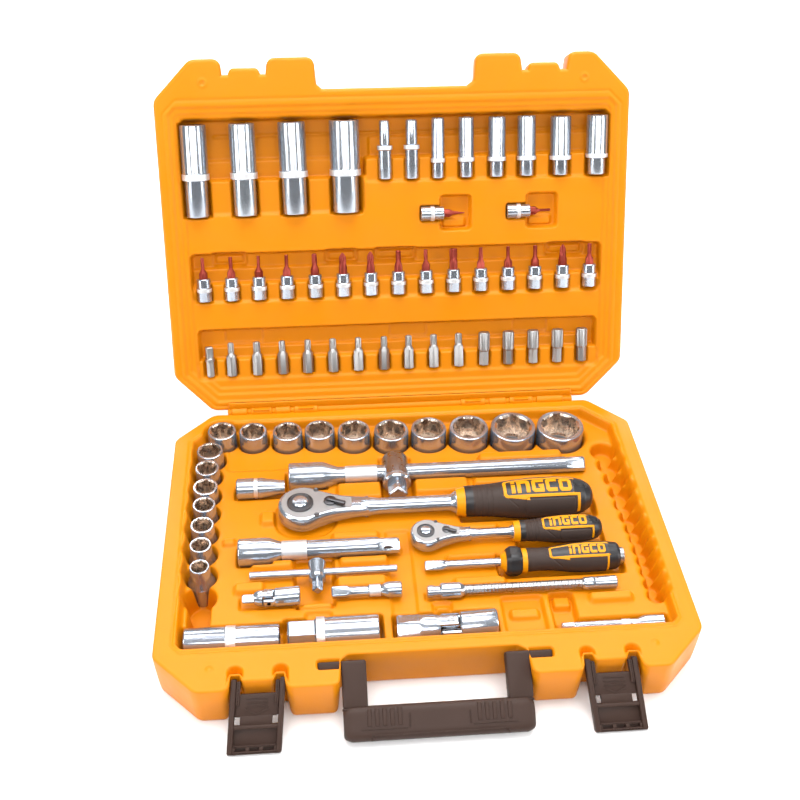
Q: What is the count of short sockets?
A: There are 17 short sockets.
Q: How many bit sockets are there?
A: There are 17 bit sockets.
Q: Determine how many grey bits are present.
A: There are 16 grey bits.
